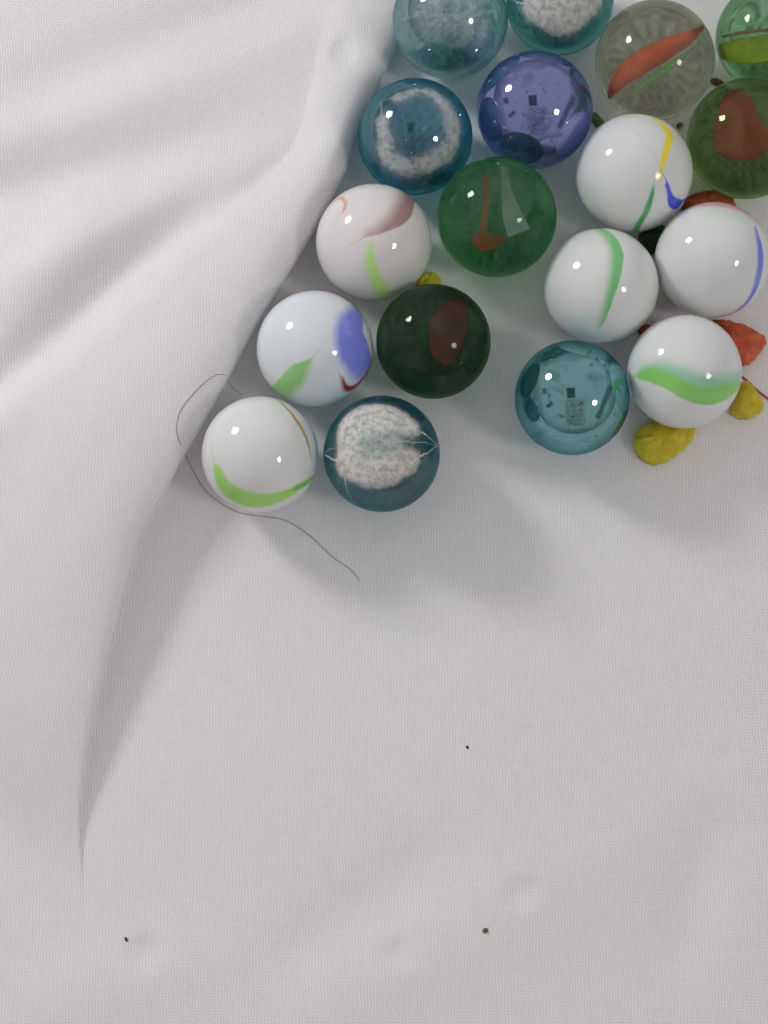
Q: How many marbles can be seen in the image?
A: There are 18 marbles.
